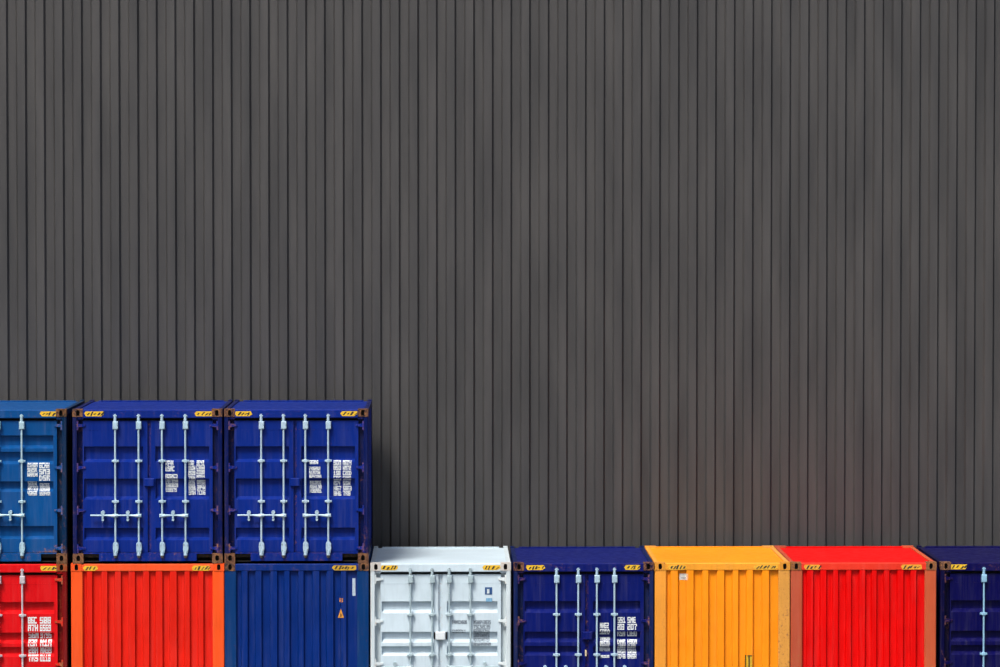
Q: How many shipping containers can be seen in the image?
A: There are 11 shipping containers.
